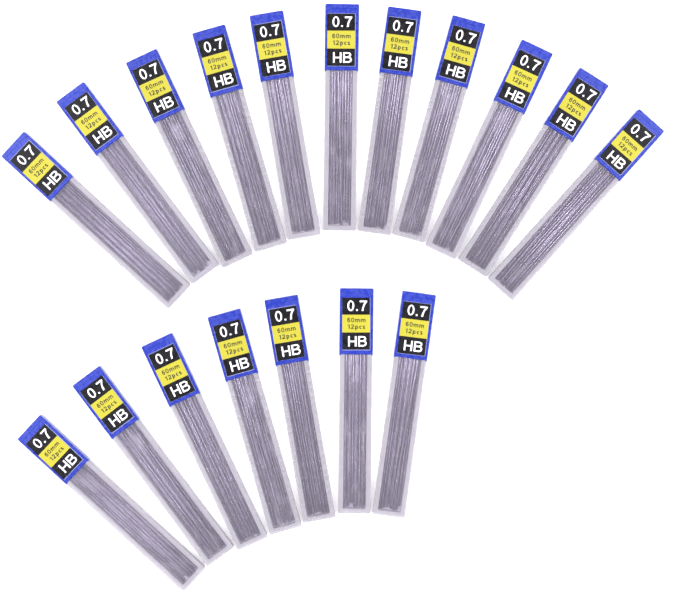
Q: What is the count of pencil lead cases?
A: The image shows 18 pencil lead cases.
